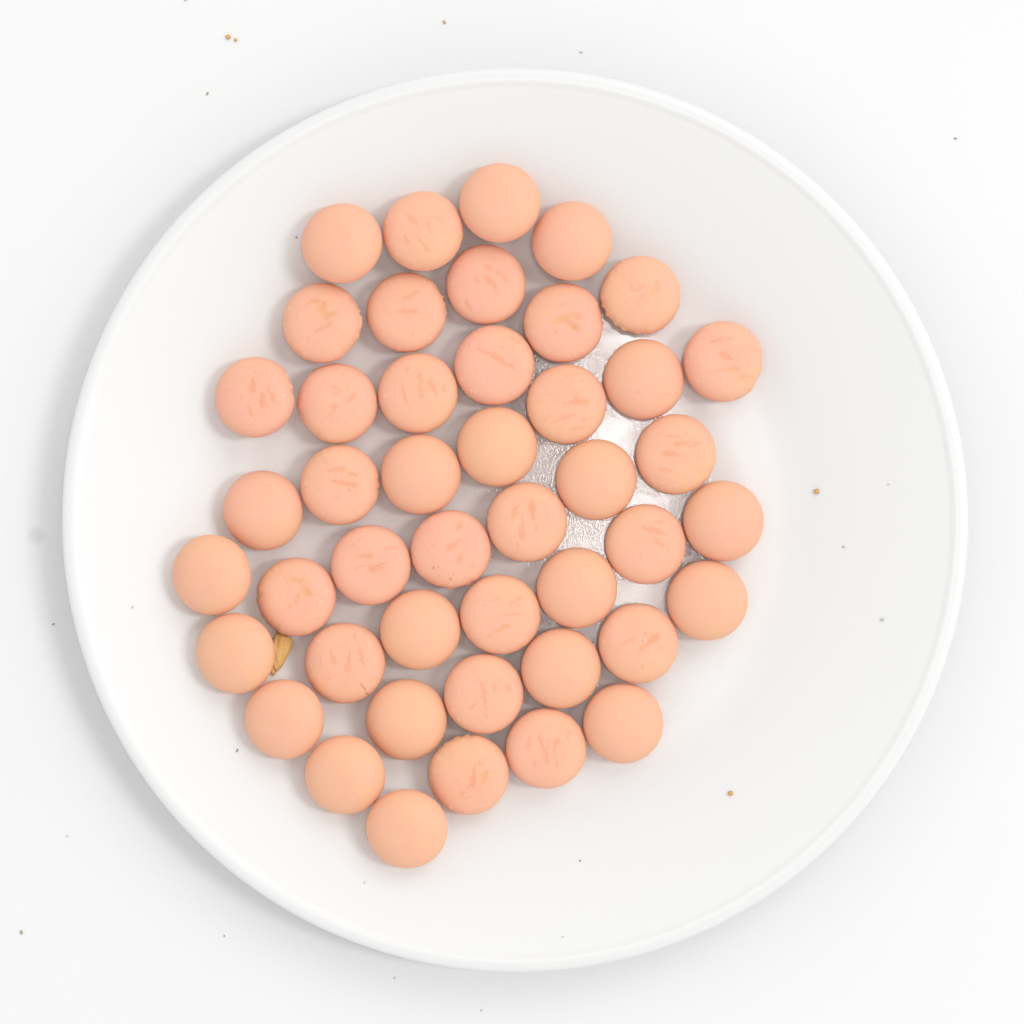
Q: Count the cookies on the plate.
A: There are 45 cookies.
